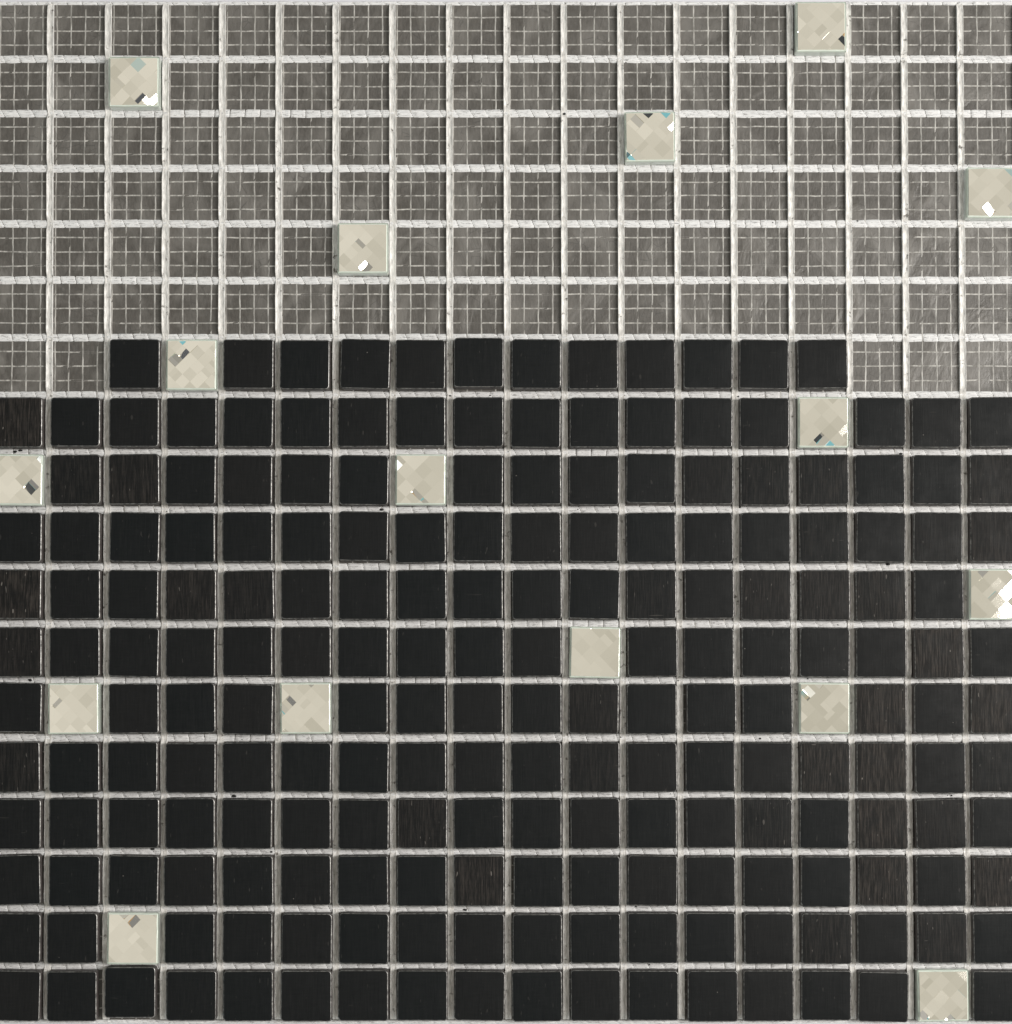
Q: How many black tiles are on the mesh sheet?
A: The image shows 200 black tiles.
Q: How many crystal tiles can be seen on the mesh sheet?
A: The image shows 16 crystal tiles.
